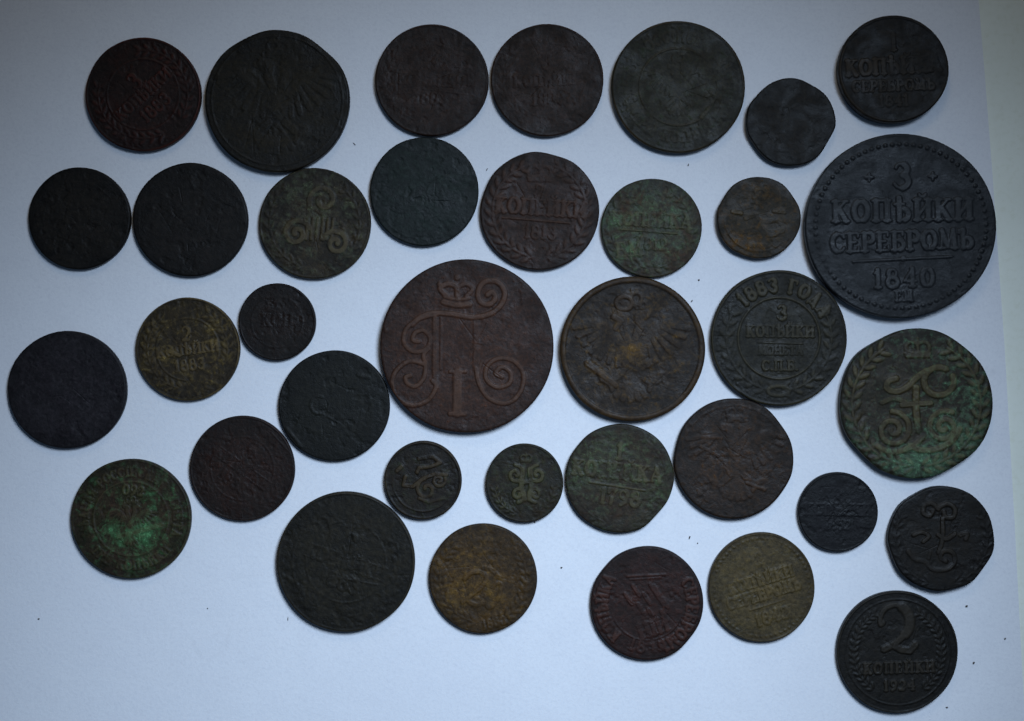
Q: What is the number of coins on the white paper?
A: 36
